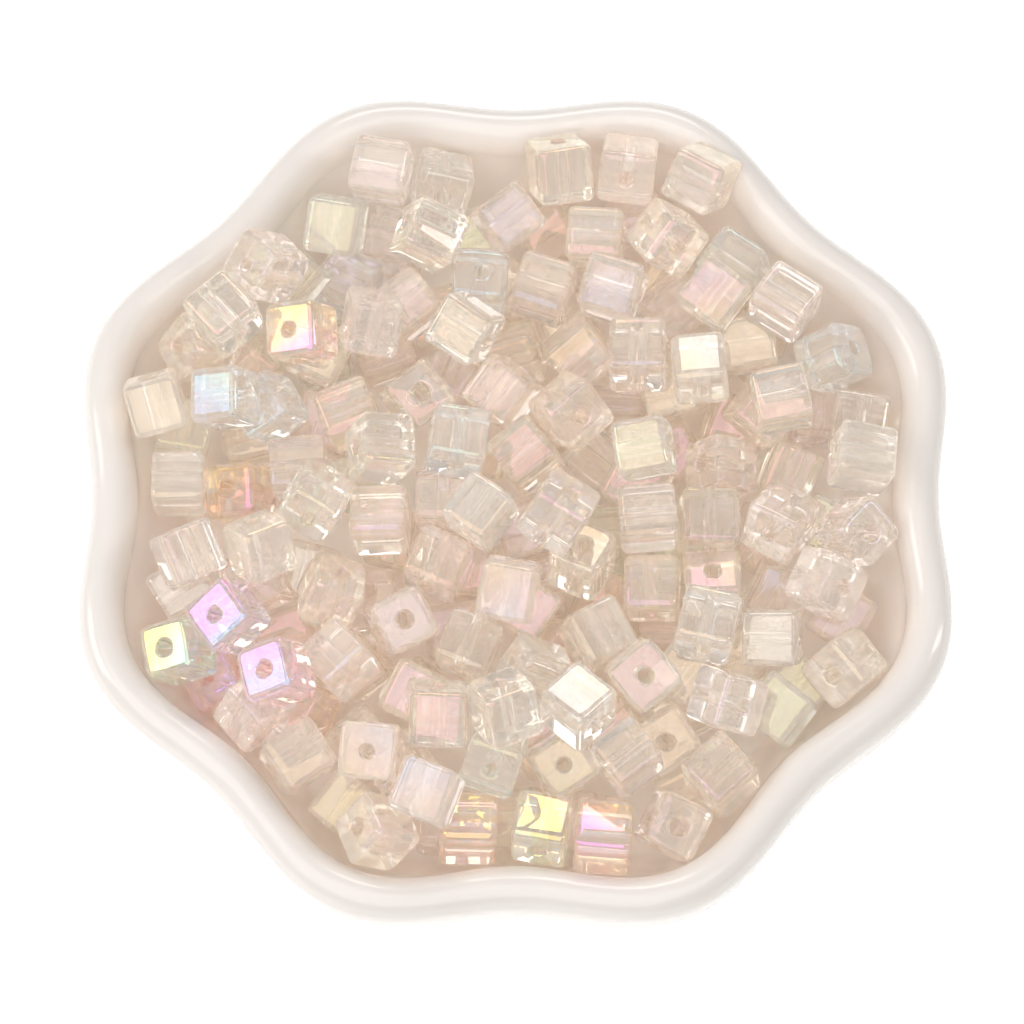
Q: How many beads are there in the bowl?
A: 168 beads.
